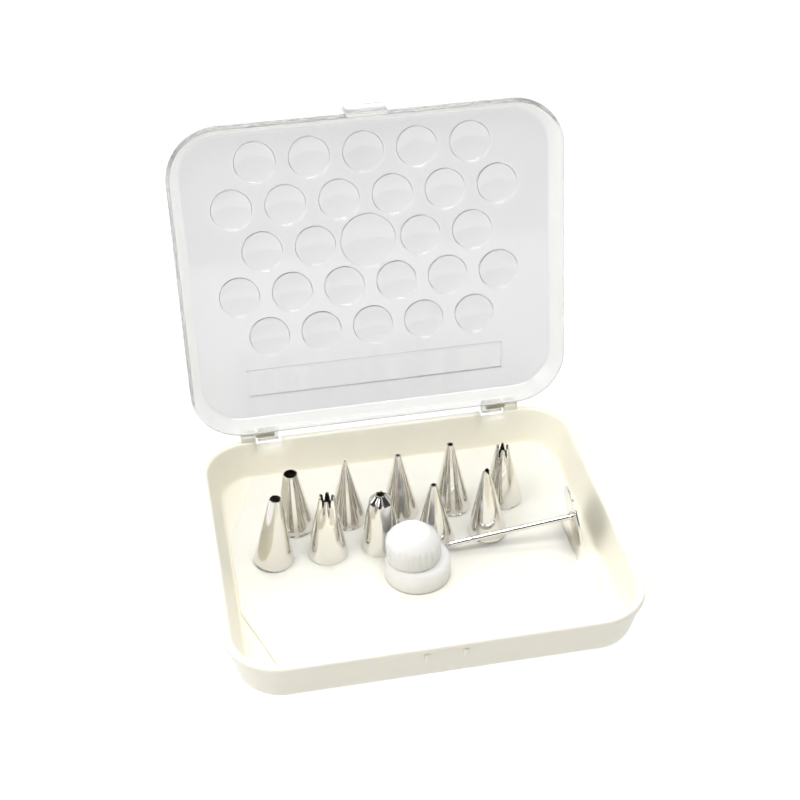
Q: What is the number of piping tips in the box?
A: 10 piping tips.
